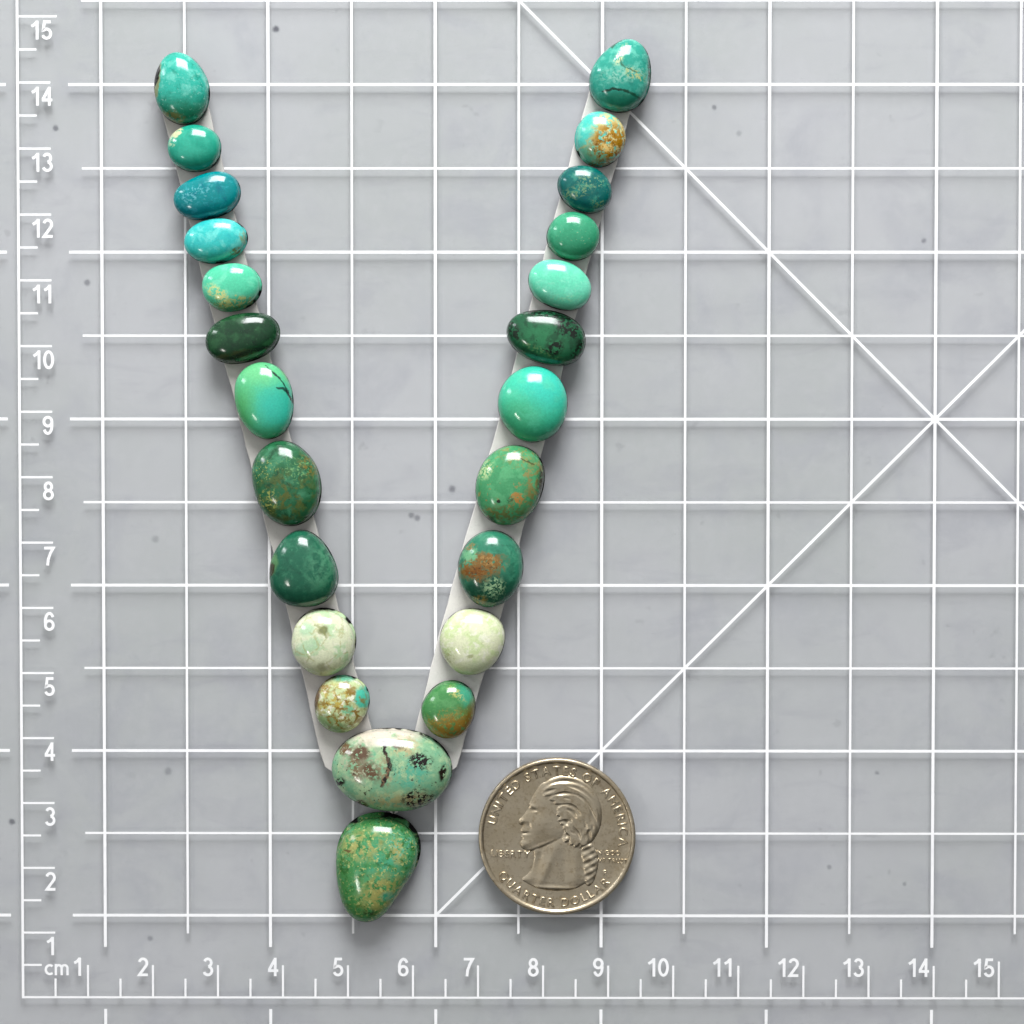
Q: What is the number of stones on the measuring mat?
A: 24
